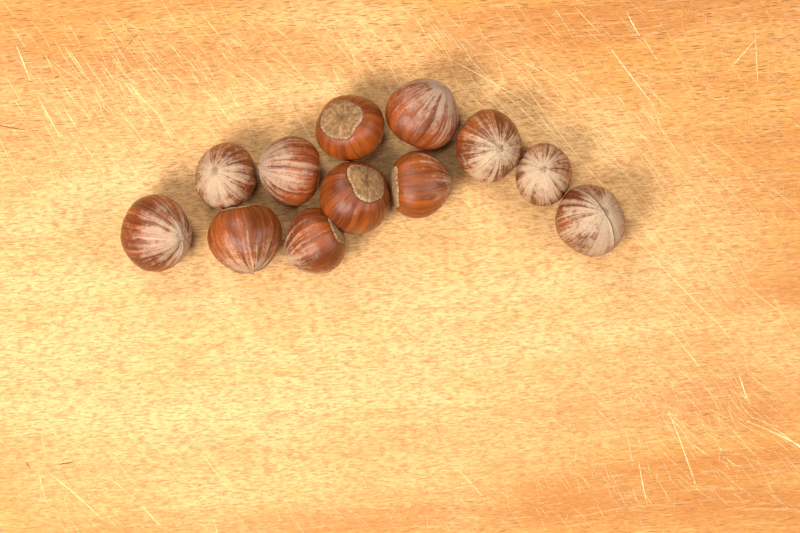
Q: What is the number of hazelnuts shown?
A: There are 12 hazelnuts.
